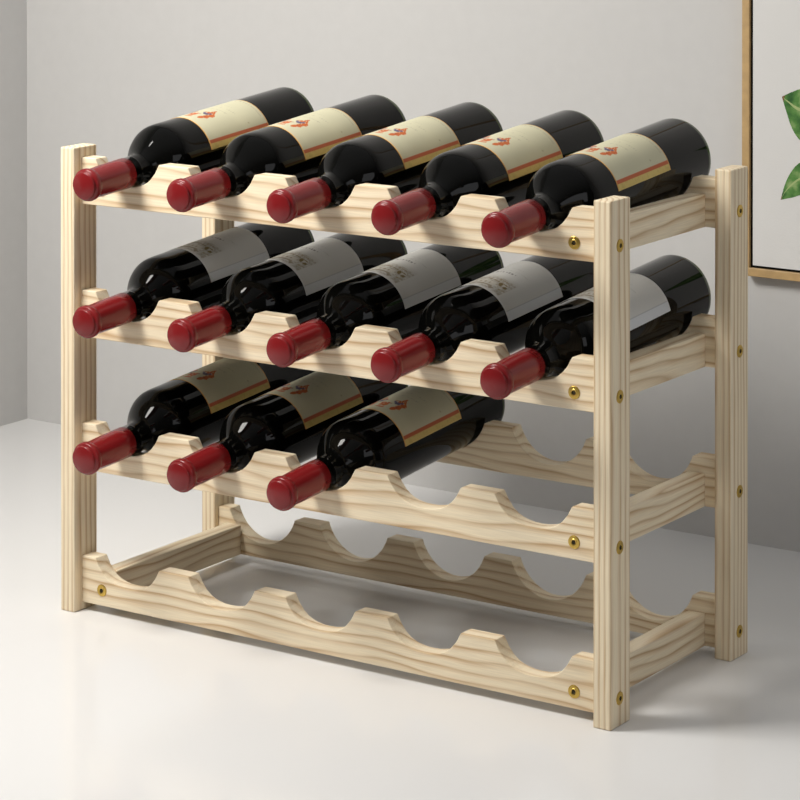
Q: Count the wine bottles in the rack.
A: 13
